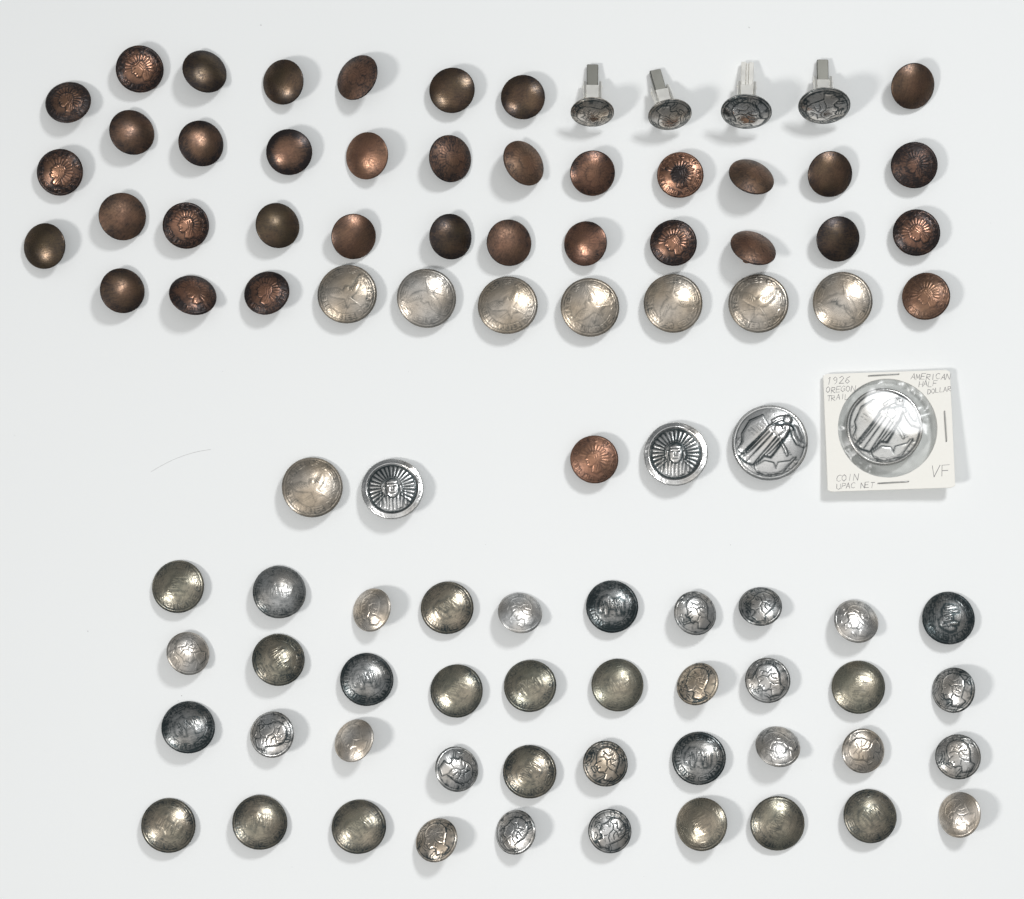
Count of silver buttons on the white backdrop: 51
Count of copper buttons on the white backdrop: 37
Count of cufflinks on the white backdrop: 4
